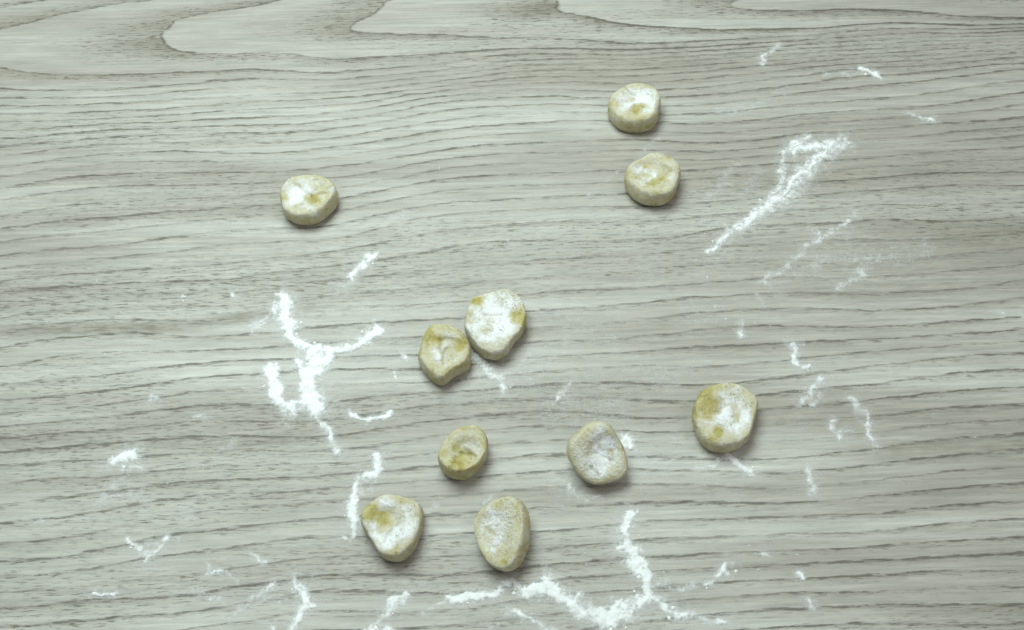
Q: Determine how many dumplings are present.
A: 10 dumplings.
